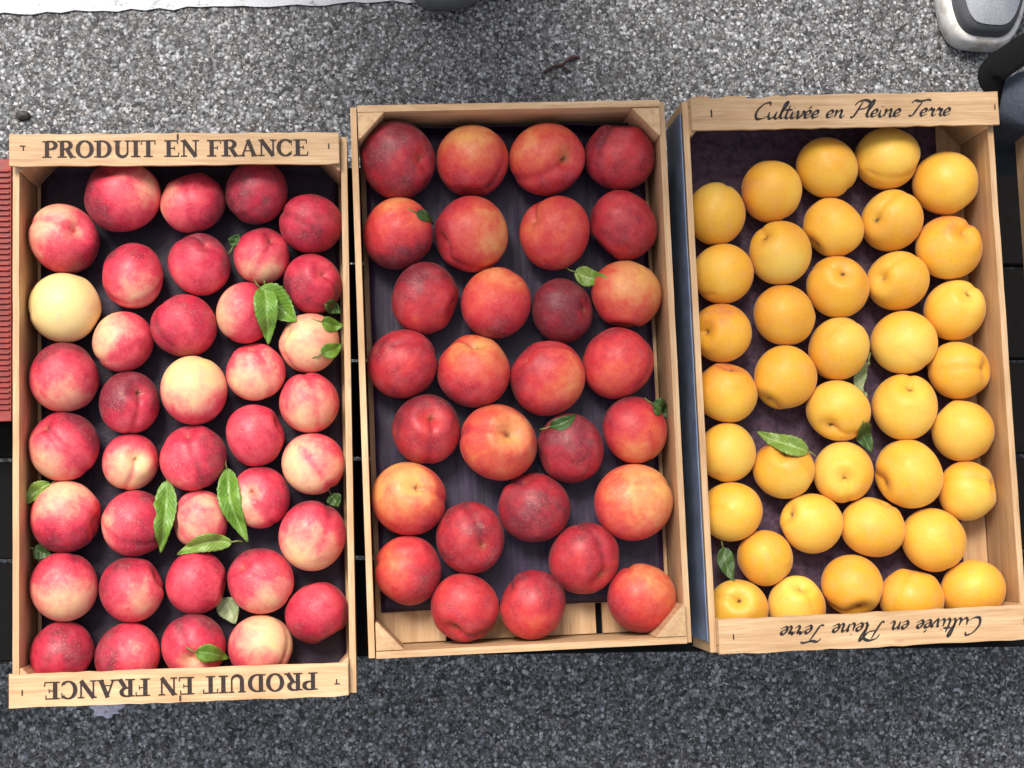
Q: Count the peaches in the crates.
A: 67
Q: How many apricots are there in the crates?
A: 38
